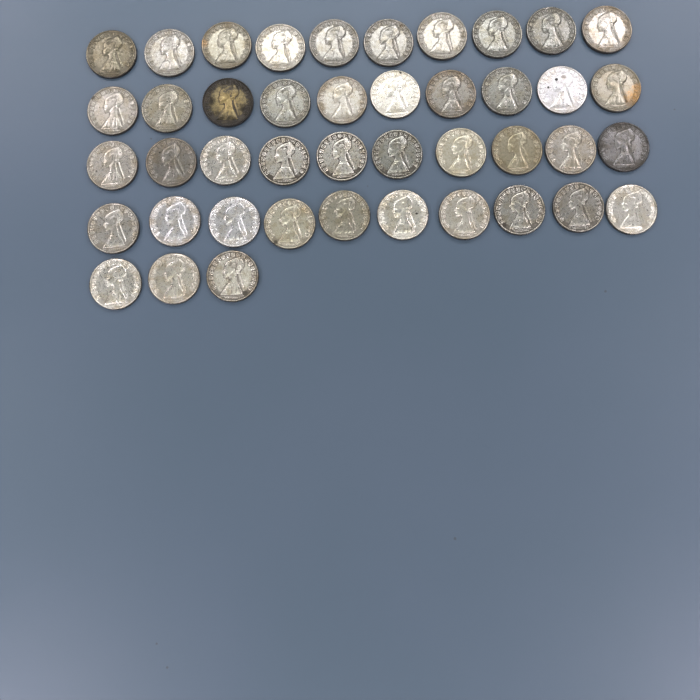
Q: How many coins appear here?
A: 43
